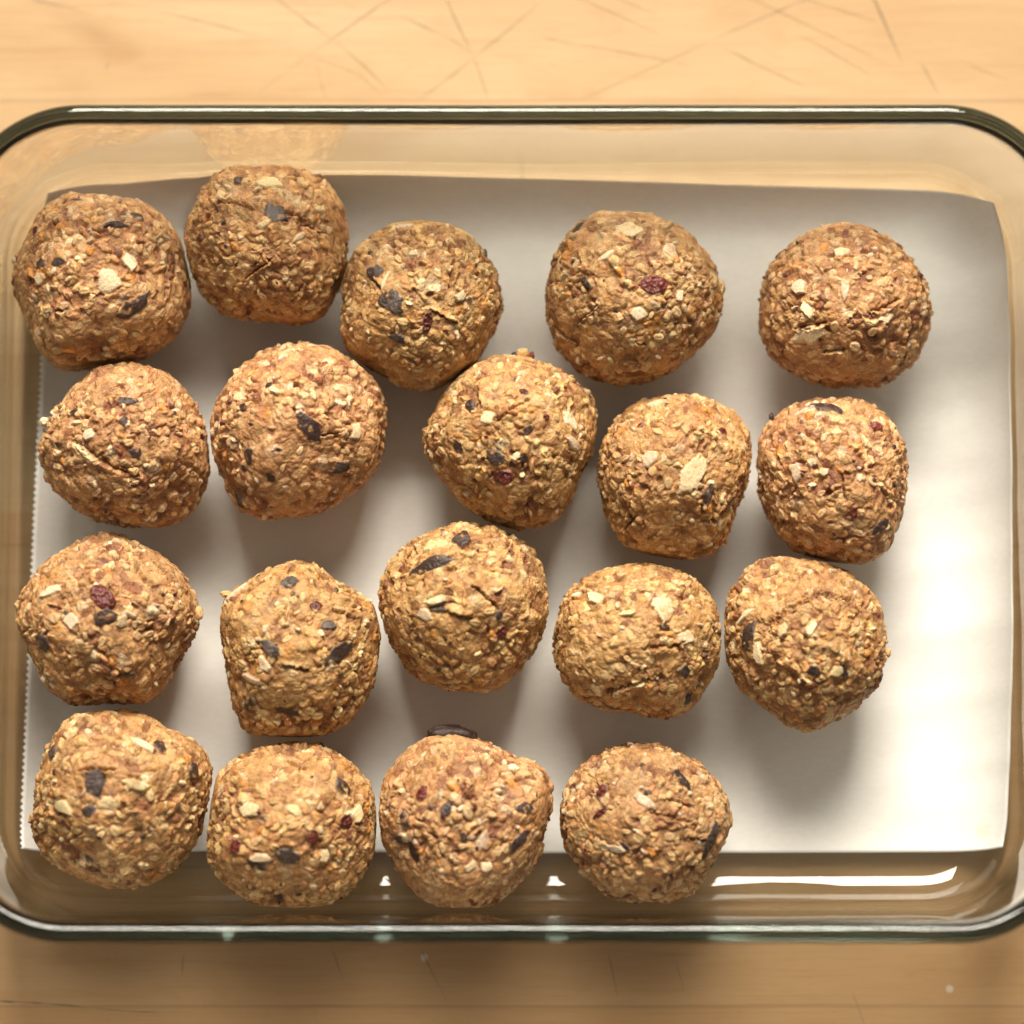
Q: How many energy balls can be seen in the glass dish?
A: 19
